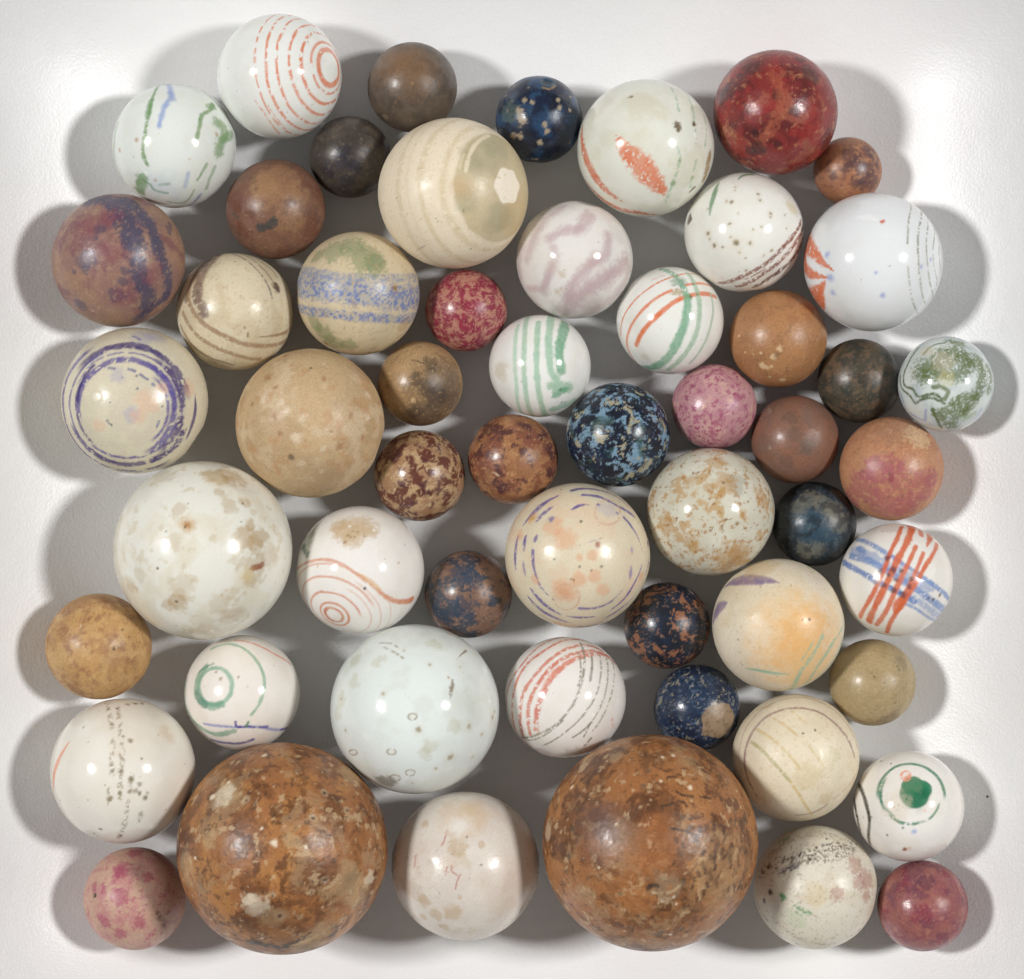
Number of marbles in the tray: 55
